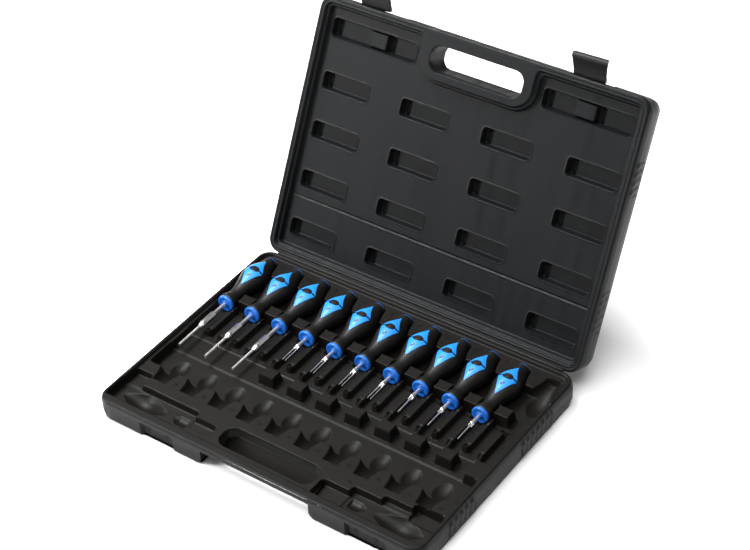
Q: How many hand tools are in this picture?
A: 10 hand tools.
